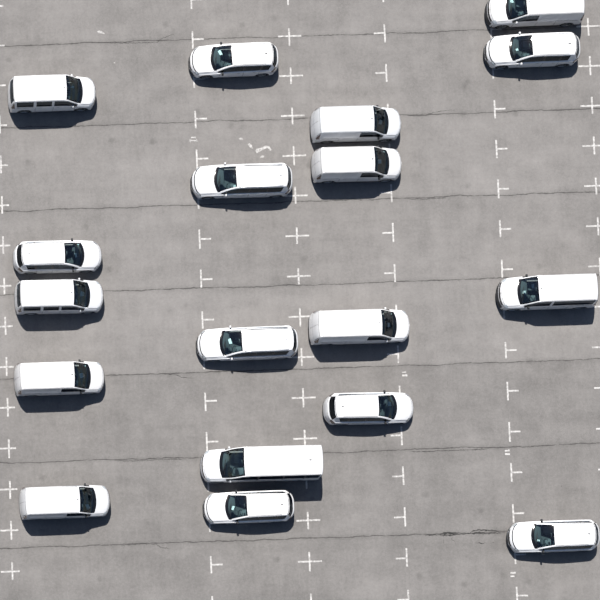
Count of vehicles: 18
